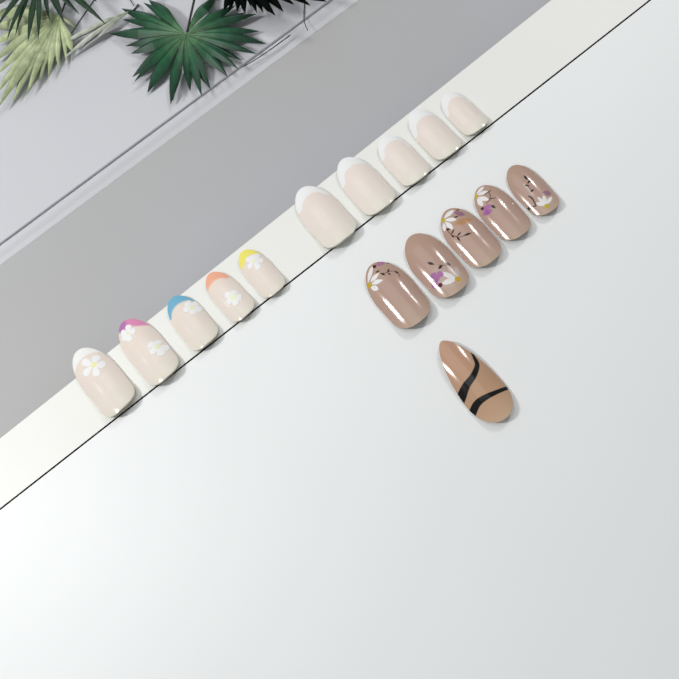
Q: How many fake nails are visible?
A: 16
